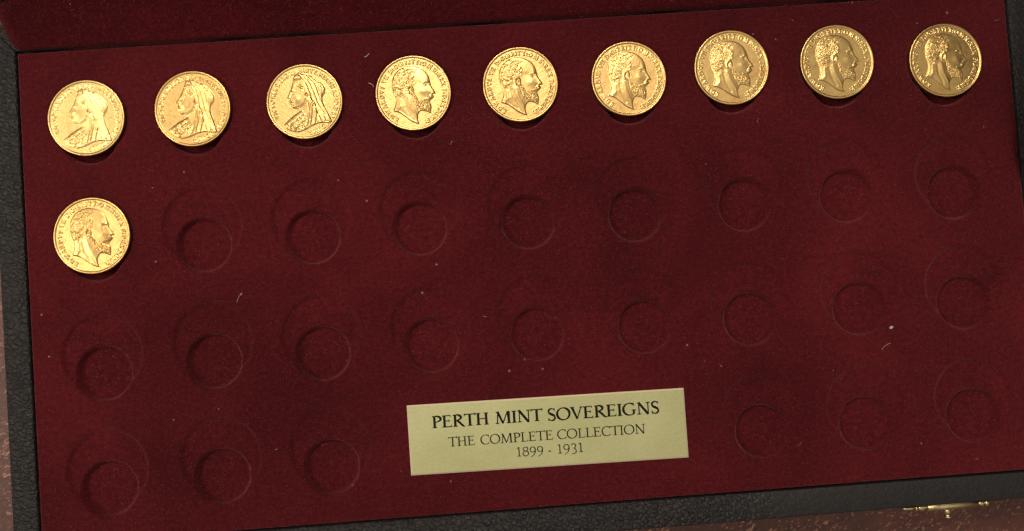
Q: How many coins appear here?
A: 10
